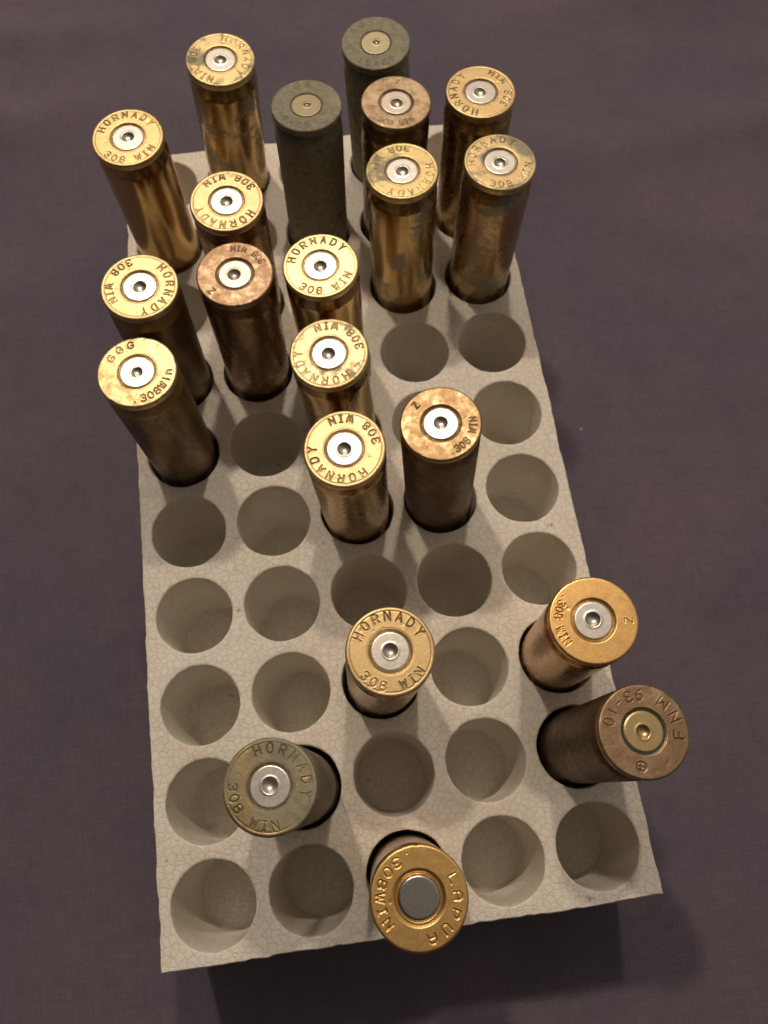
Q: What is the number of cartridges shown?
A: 21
